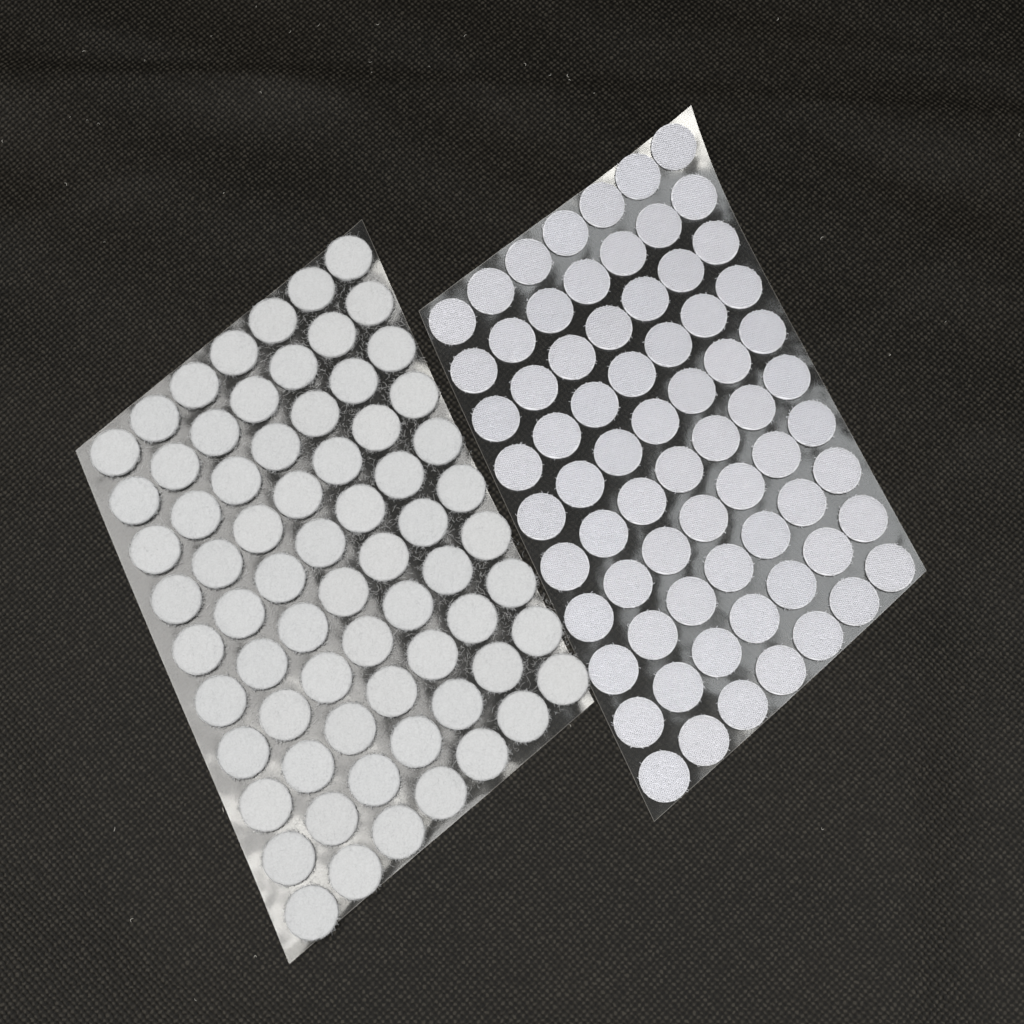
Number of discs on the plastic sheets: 140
